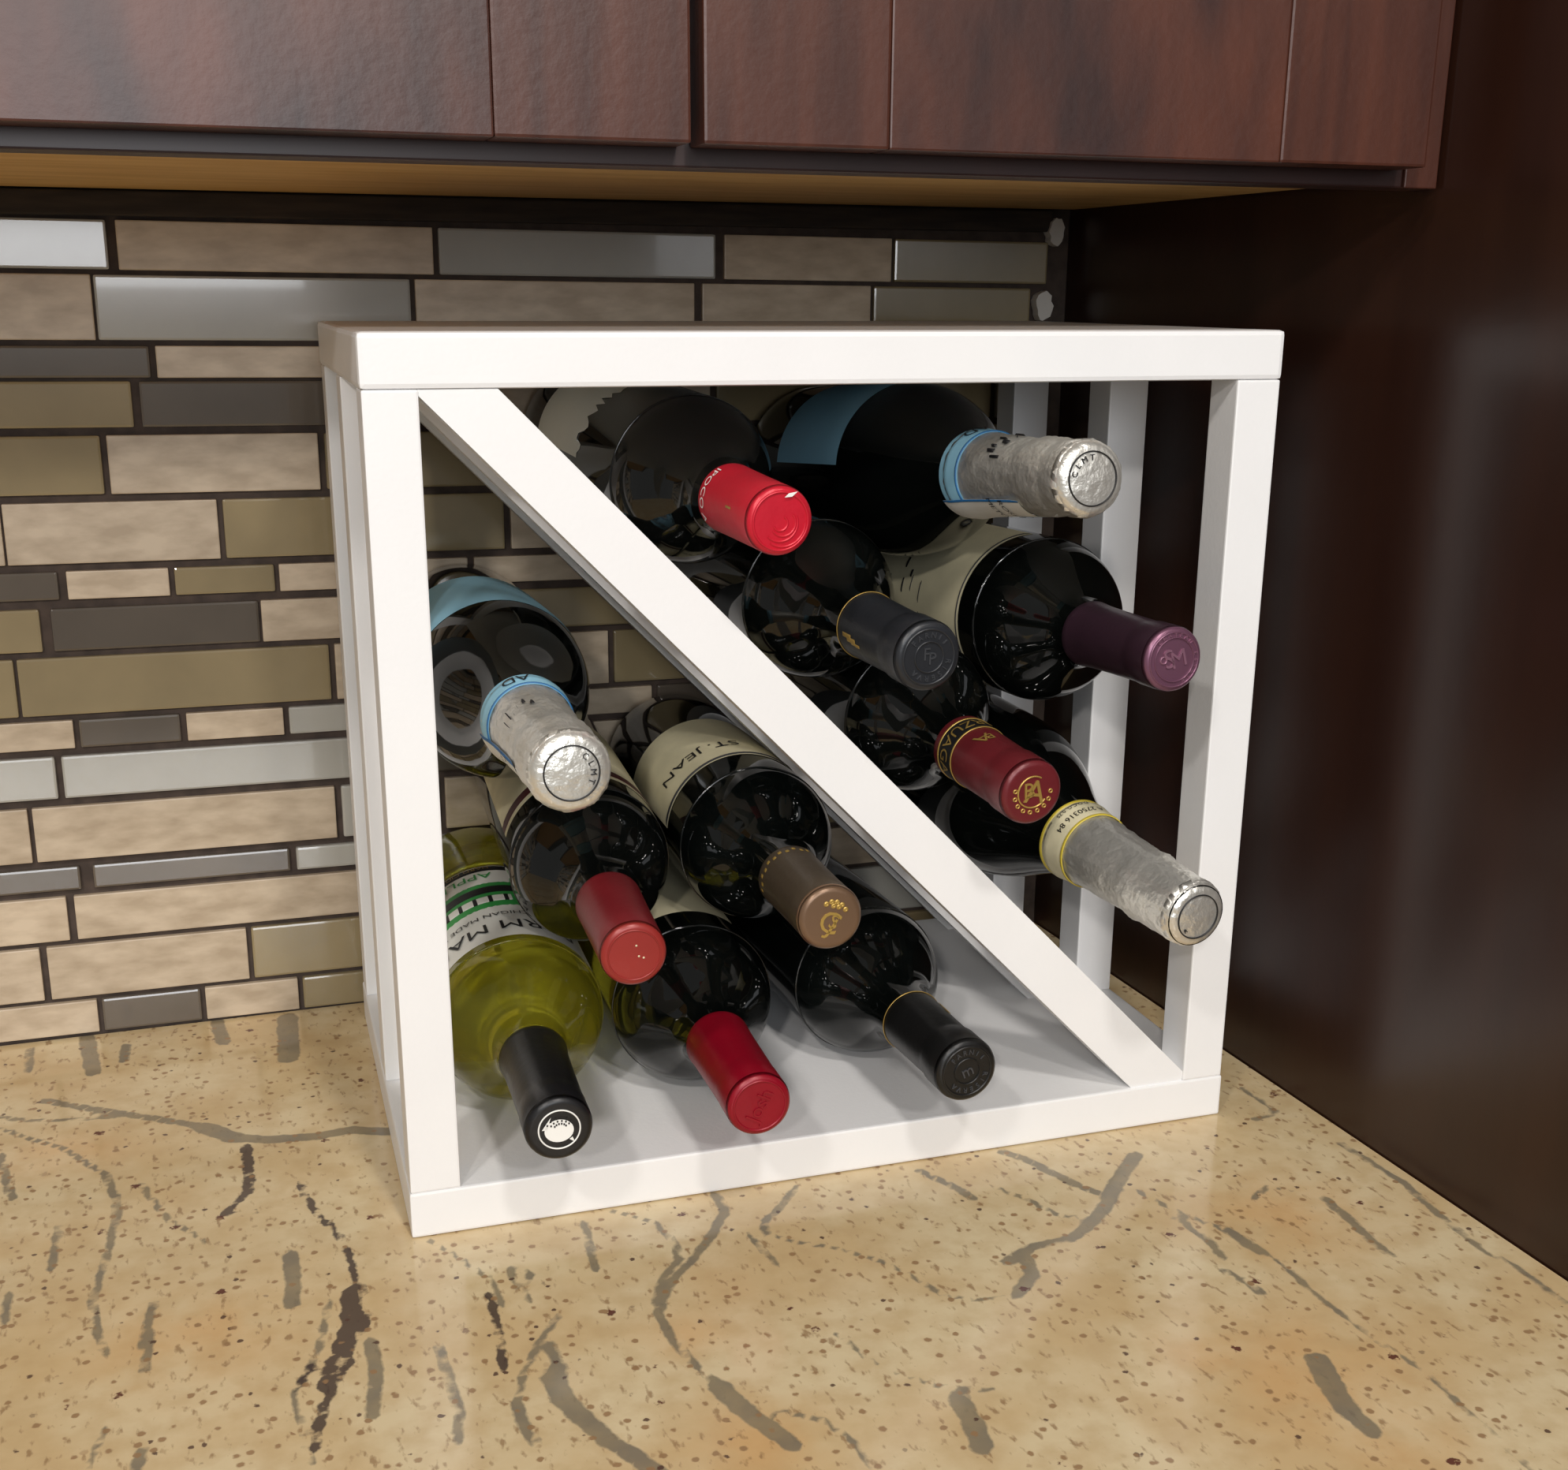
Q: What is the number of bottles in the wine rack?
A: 12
